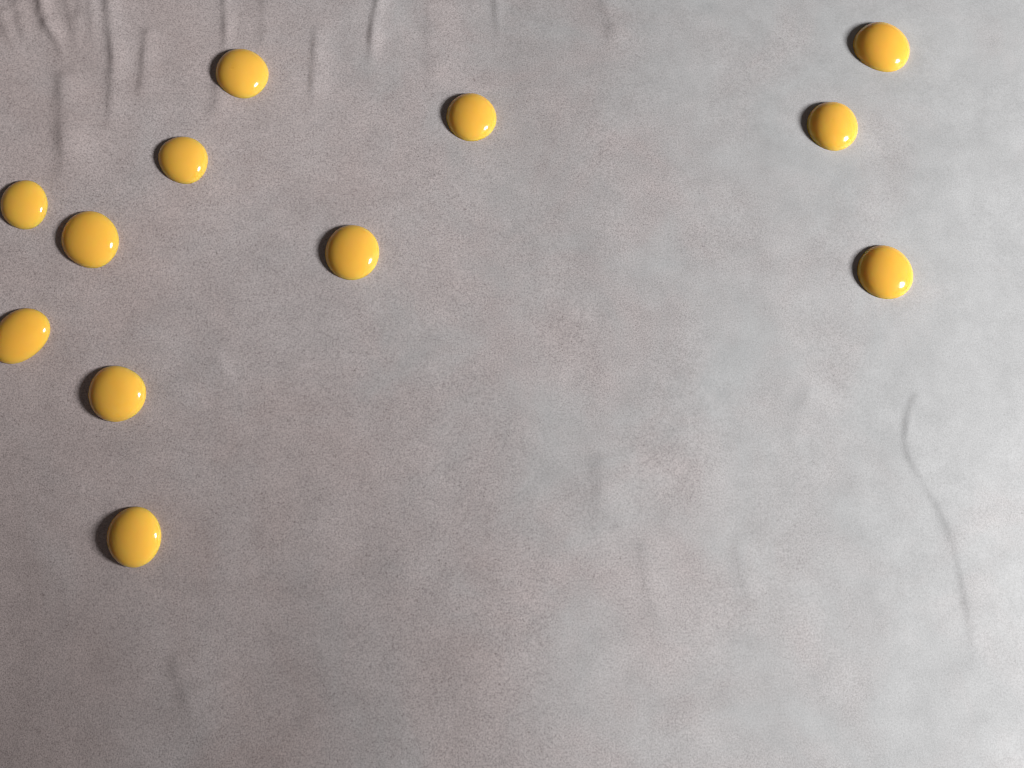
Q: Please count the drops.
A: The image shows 12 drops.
